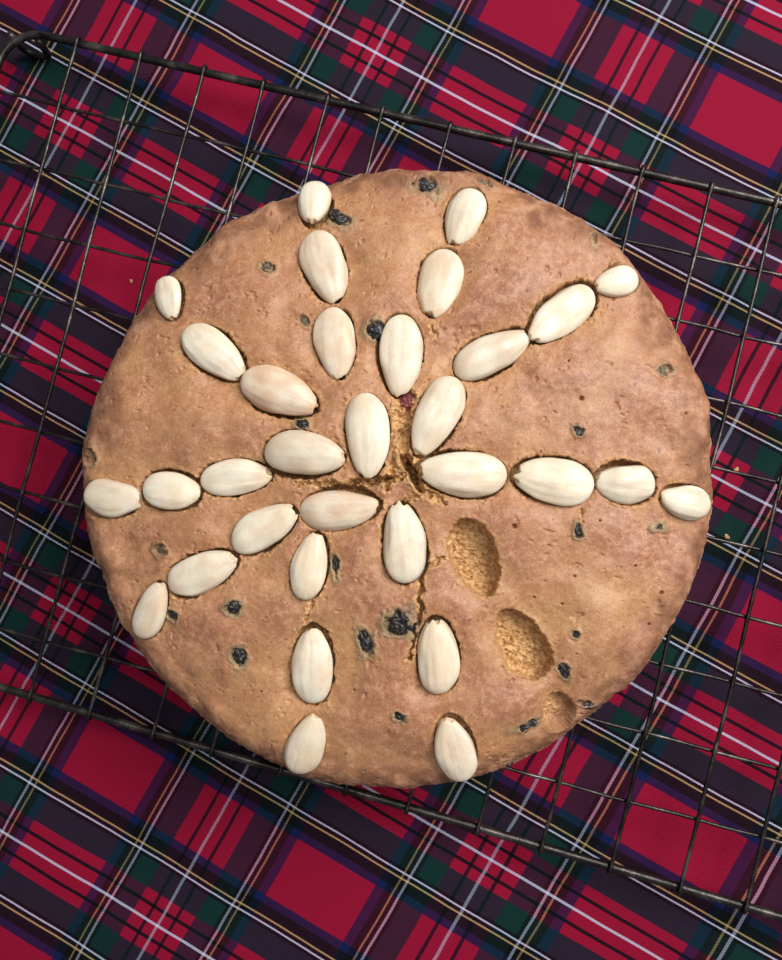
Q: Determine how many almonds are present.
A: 32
